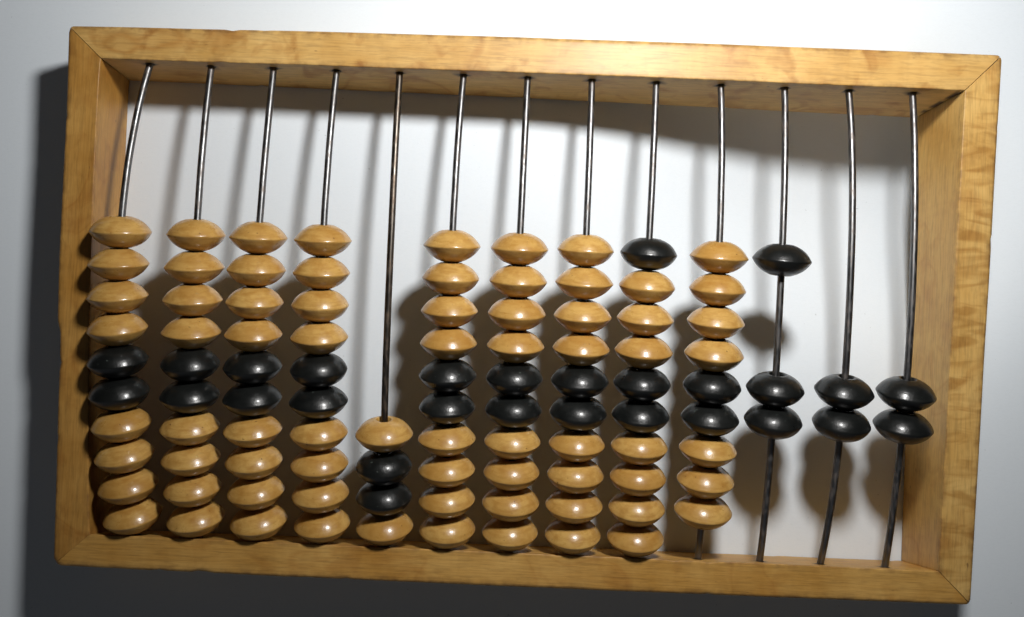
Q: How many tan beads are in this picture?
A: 72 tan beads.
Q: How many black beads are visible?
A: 28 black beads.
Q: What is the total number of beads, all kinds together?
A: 100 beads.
